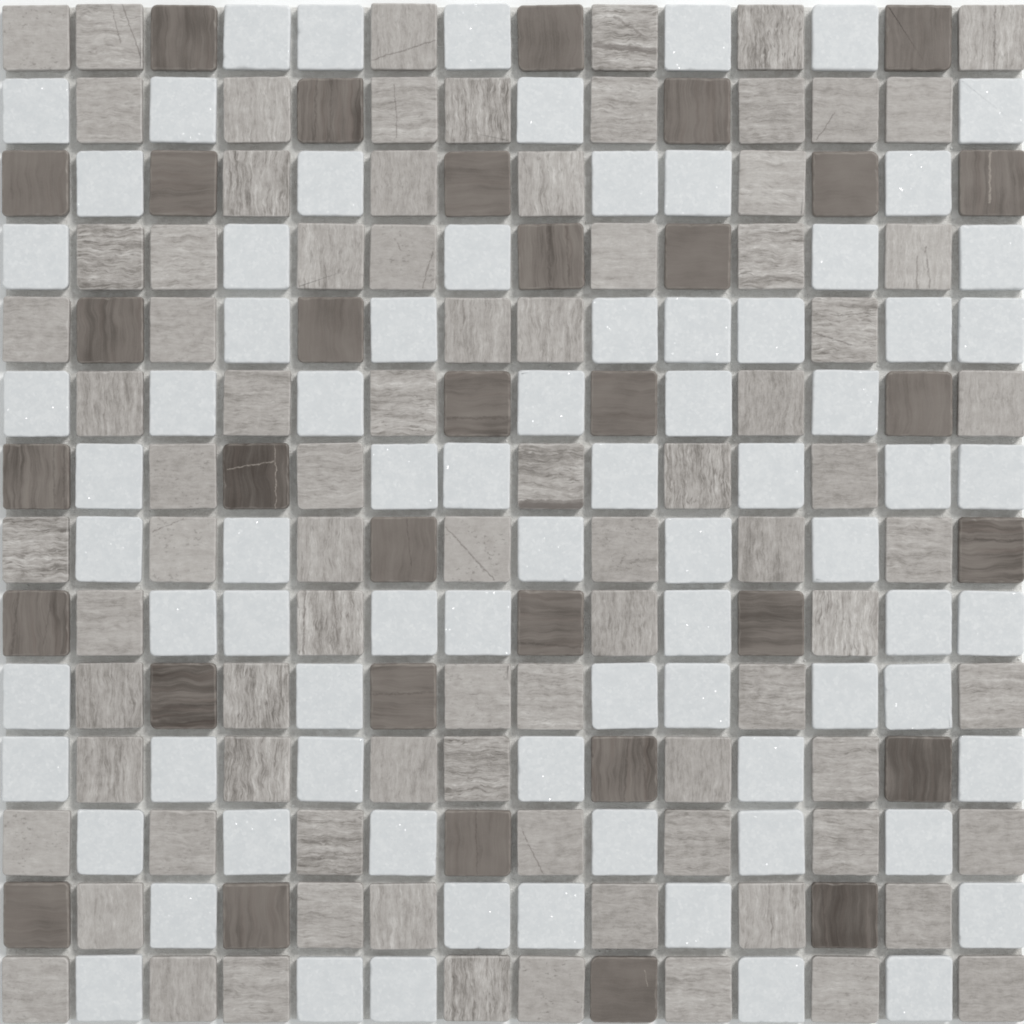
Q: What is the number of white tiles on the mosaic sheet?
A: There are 79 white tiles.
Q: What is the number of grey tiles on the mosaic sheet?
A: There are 84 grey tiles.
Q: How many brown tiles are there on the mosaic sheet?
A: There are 33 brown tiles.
